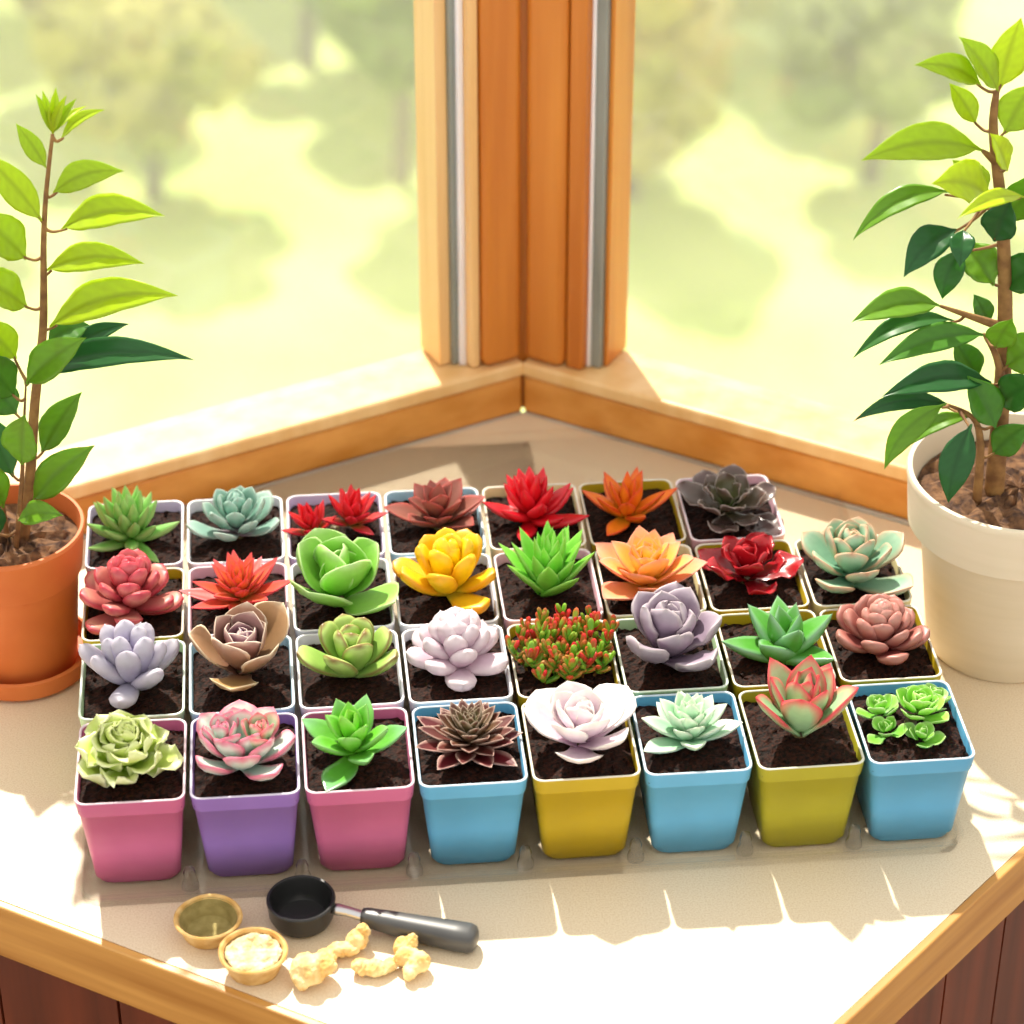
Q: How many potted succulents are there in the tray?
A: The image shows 31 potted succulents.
